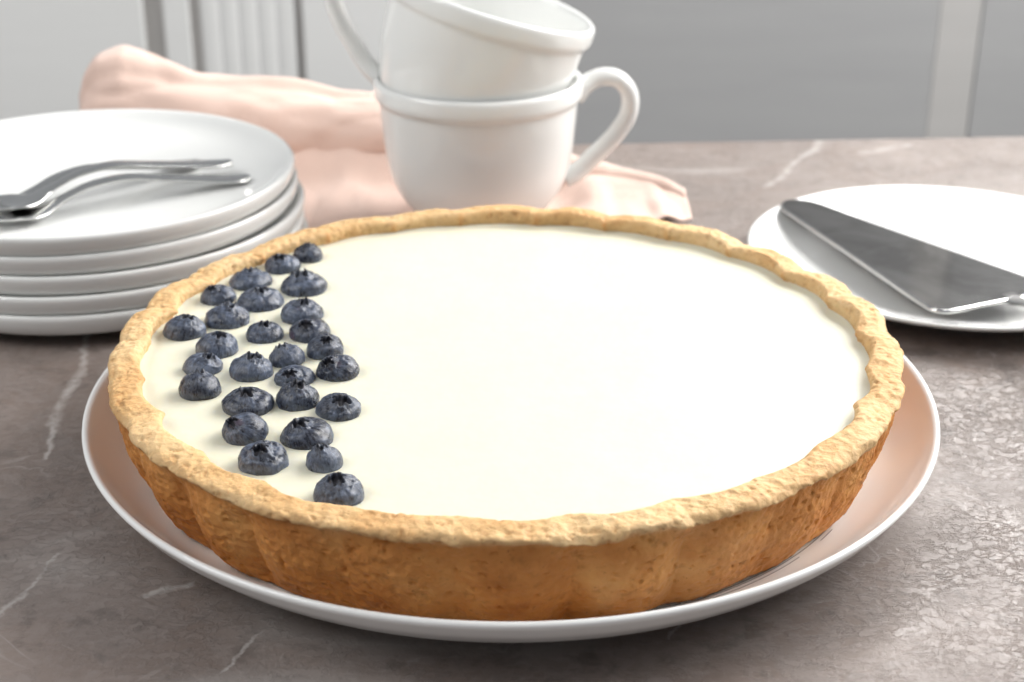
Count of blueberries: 27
